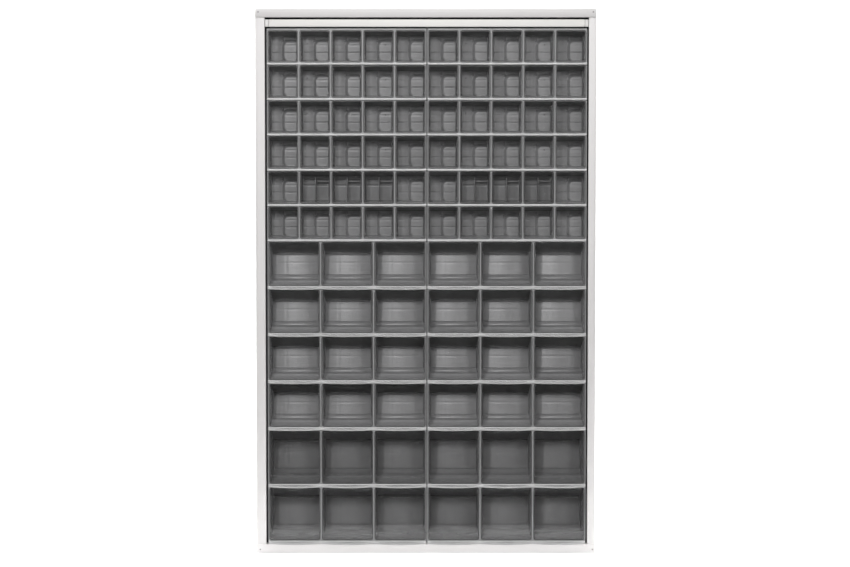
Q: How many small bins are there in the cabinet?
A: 60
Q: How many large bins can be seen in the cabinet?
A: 36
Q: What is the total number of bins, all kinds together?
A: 96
